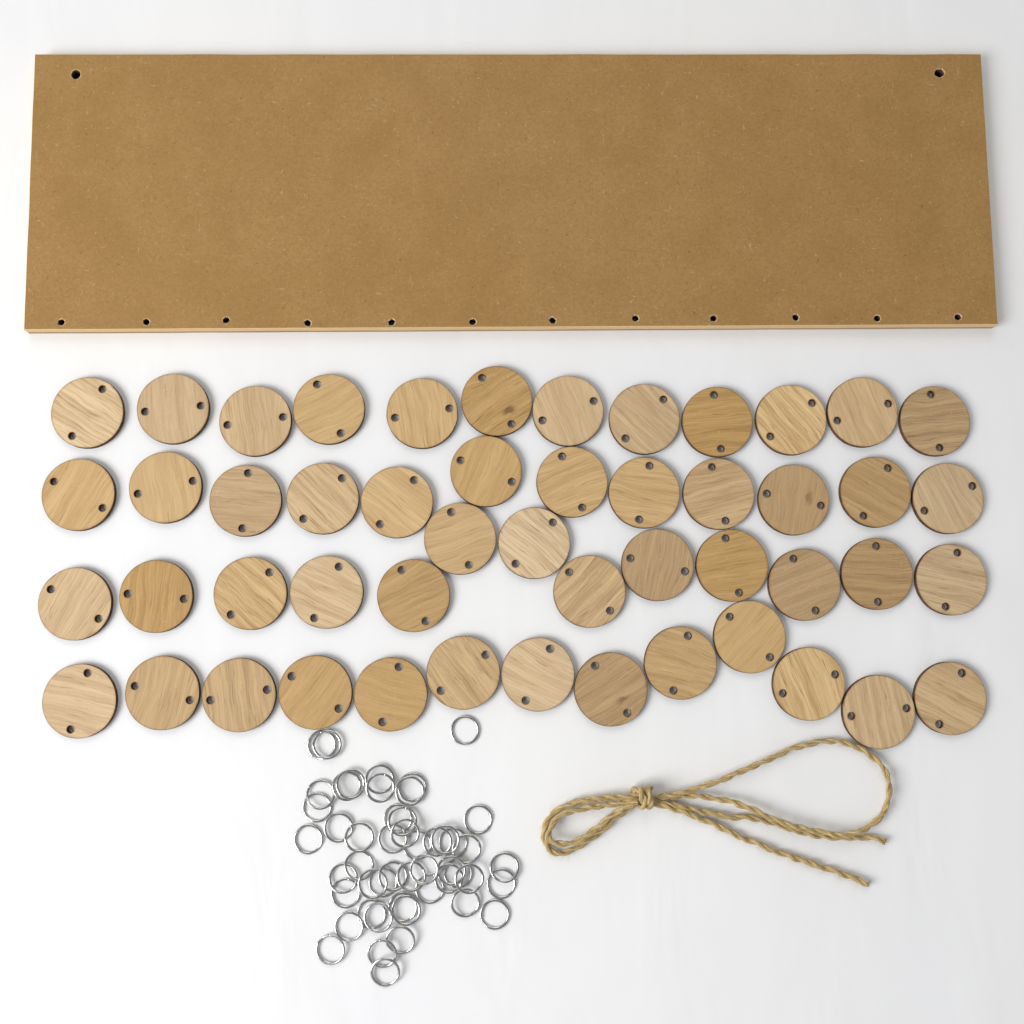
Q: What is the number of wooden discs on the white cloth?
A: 50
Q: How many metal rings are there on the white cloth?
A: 50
